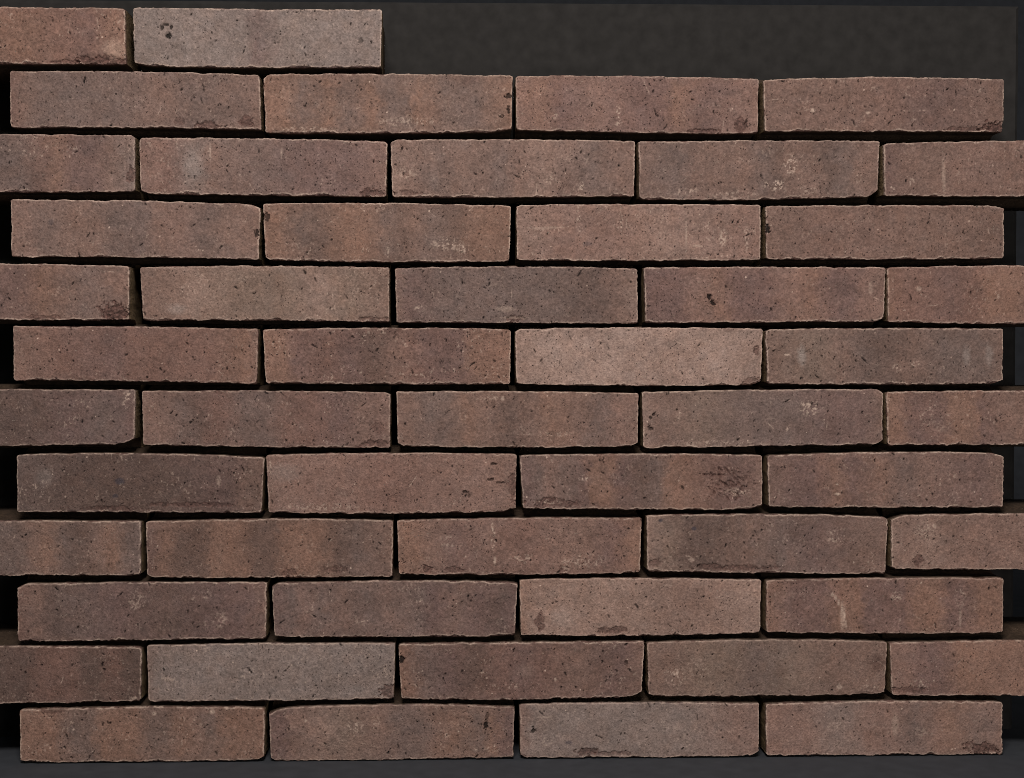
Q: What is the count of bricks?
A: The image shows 51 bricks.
